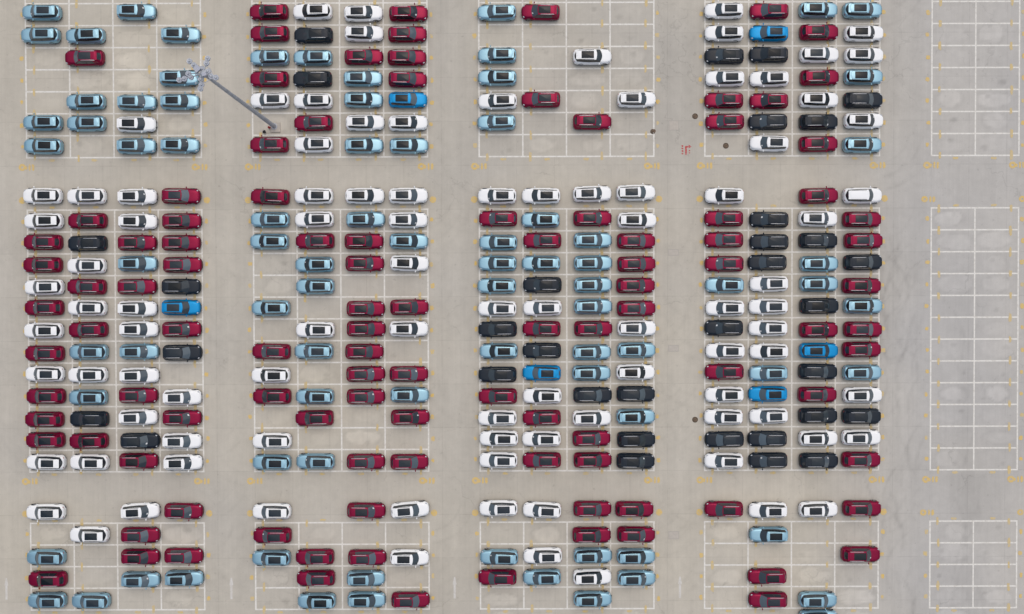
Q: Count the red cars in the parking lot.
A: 107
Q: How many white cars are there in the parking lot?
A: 95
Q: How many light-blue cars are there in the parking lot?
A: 82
